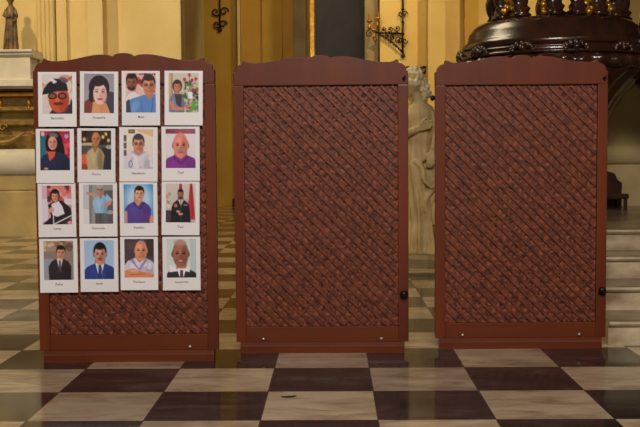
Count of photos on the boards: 16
